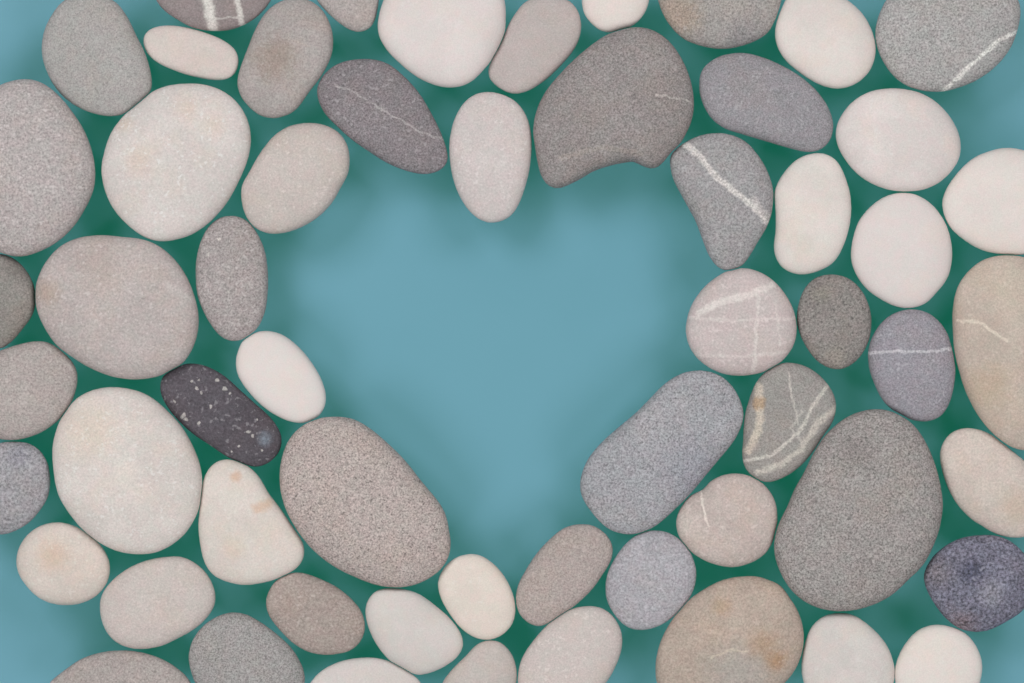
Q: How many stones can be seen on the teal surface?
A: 58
